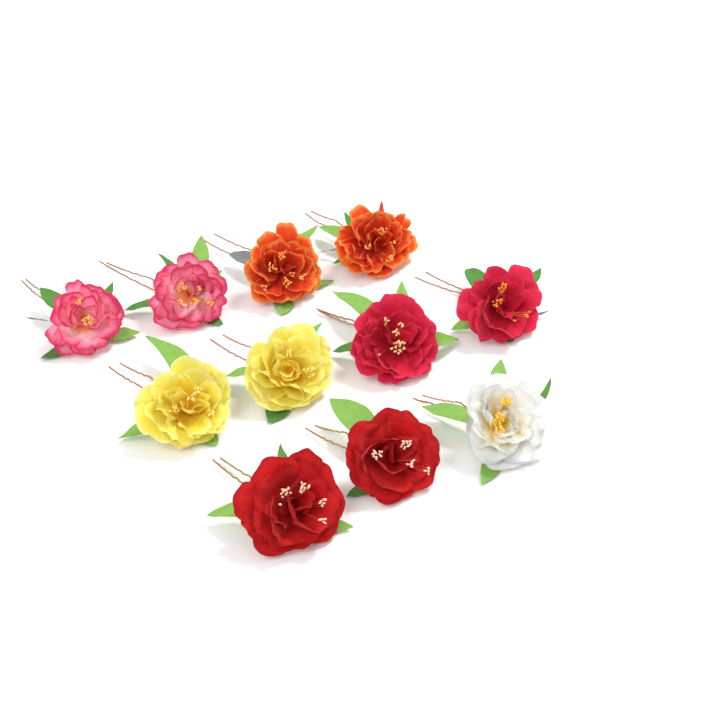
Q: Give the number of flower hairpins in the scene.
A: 11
